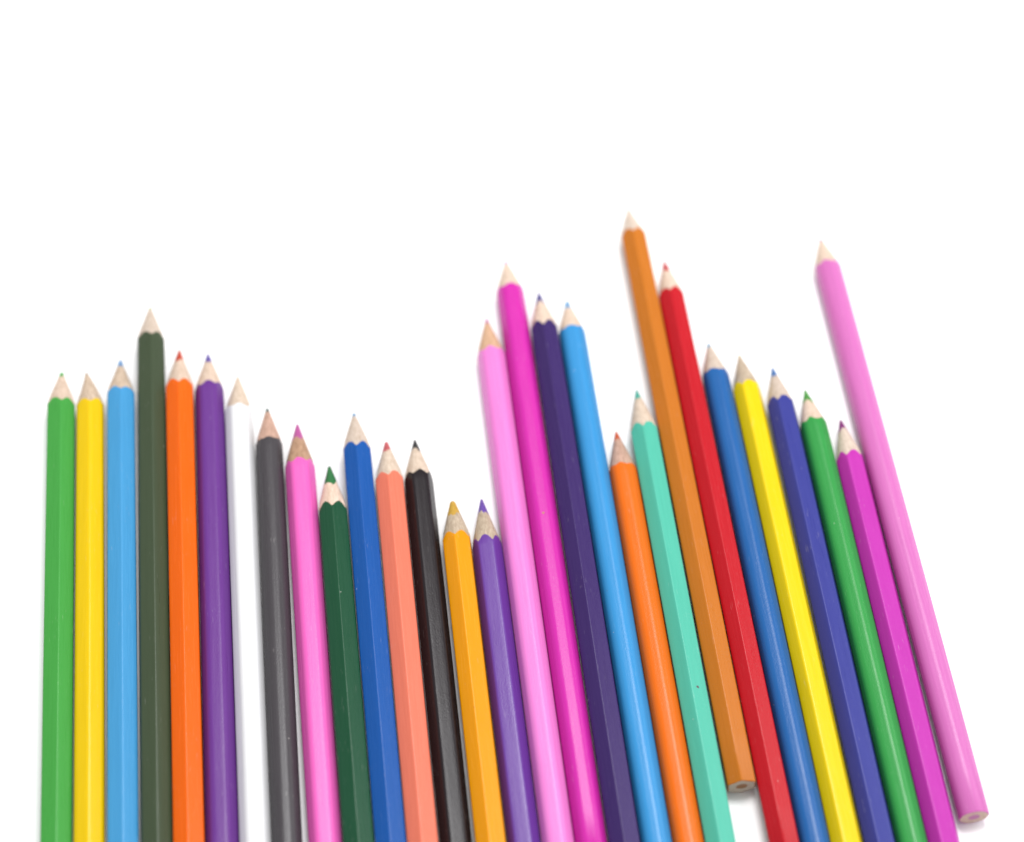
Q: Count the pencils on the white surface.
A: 29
